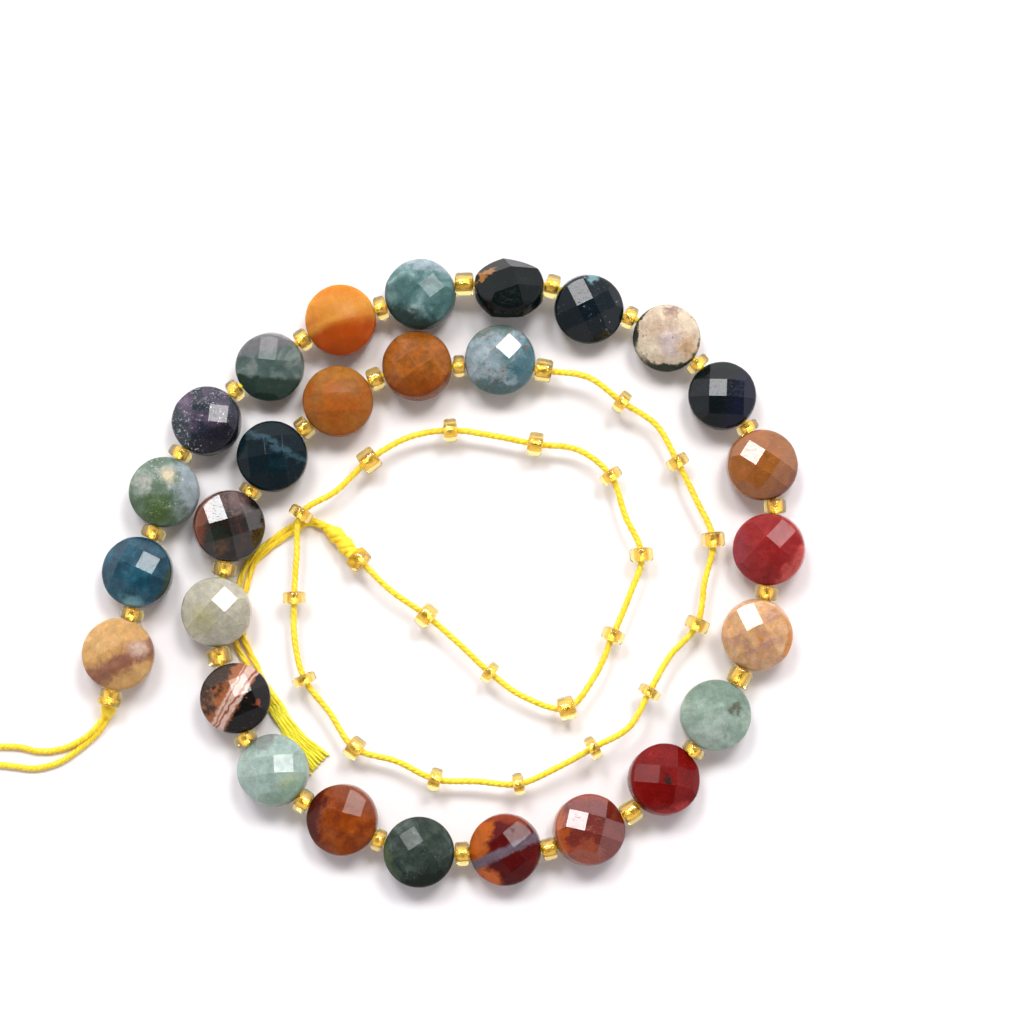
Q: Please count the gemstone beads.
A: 28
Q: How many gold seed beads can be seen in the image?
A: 51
